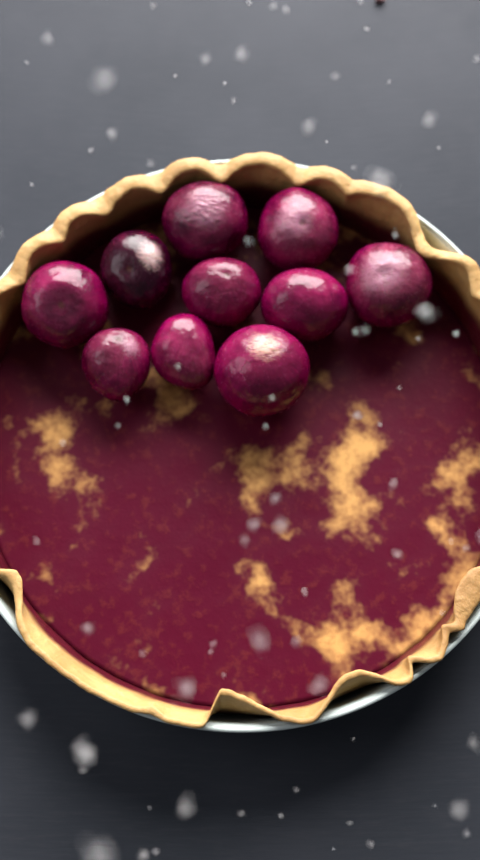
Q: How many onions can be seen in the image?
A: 10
